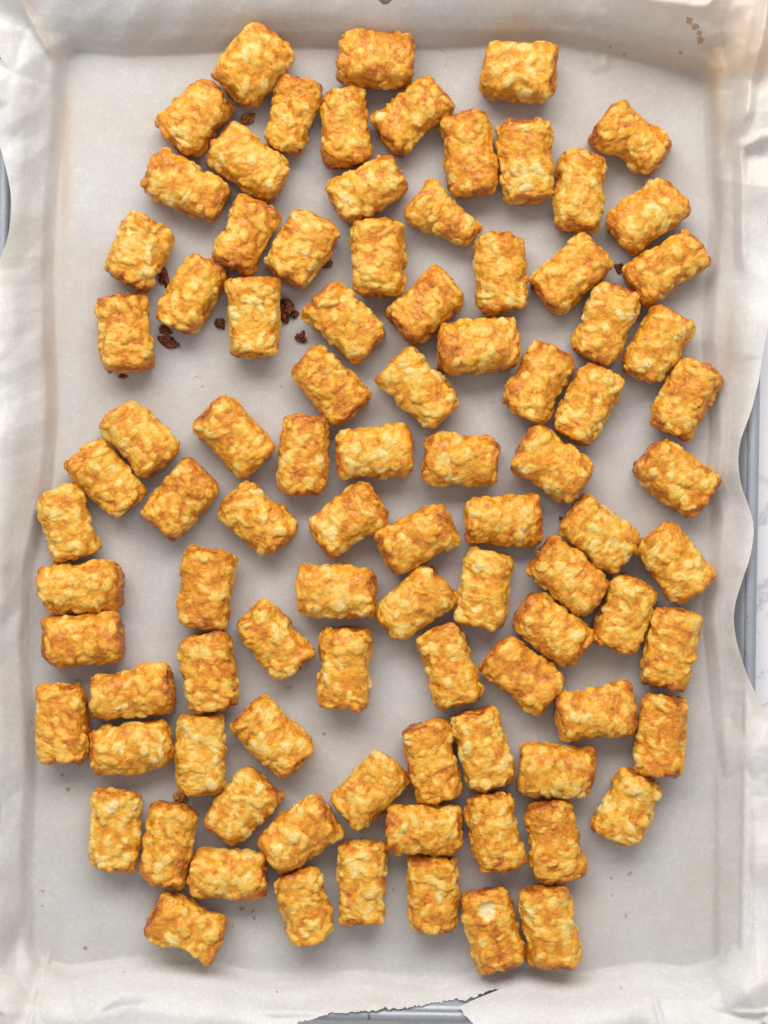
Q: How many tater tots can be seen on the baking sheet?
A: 93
